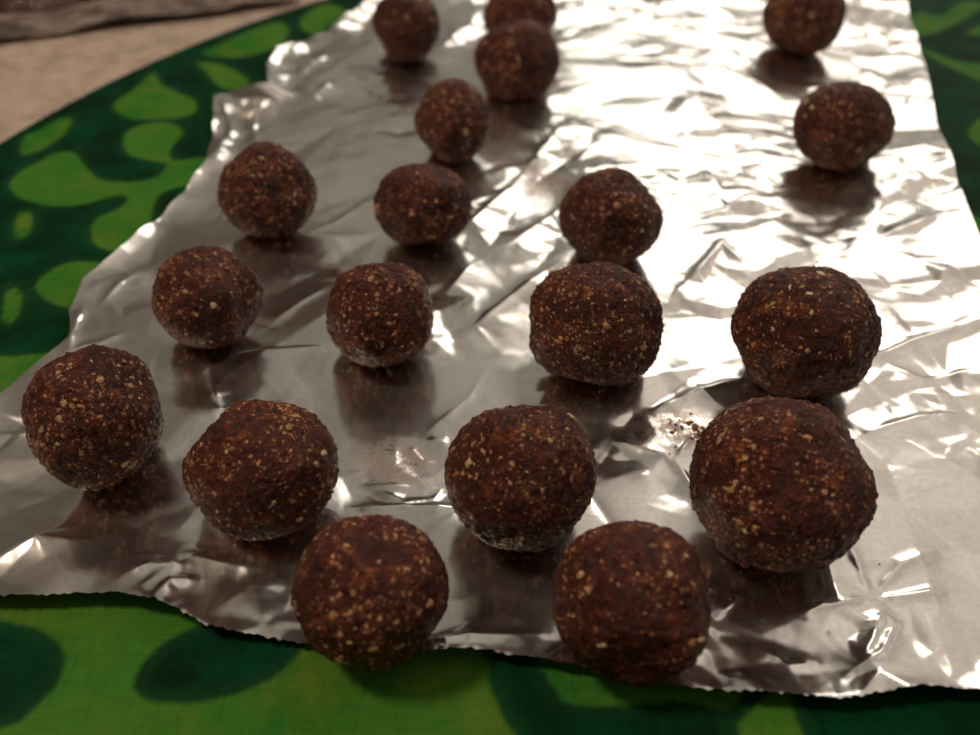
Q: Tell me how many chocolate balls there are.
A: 19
